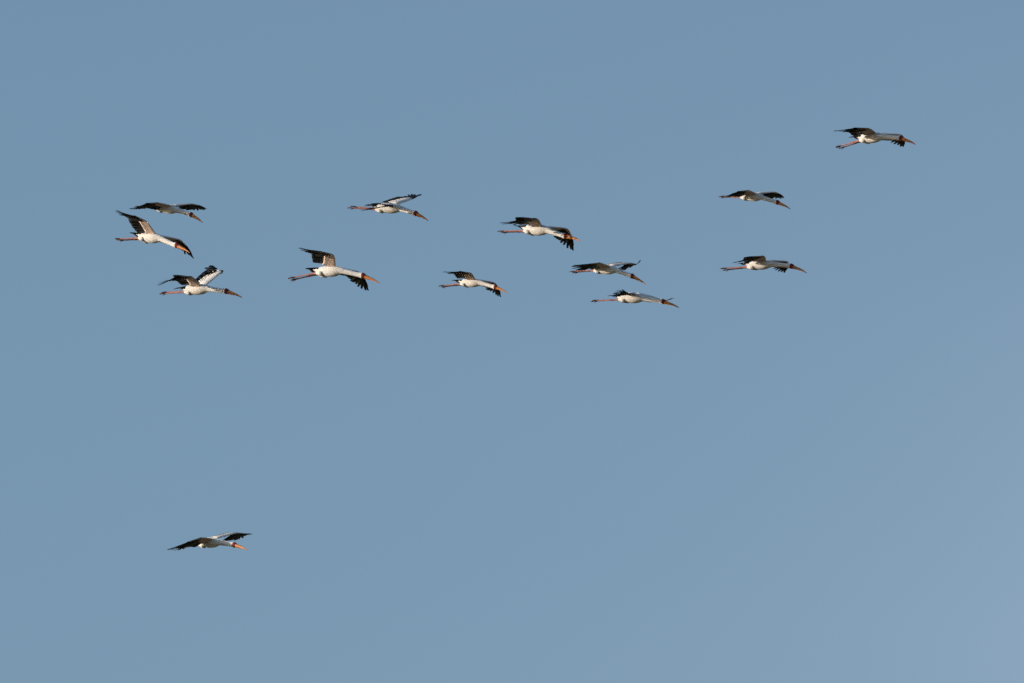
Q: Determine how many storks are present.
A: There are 13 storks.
